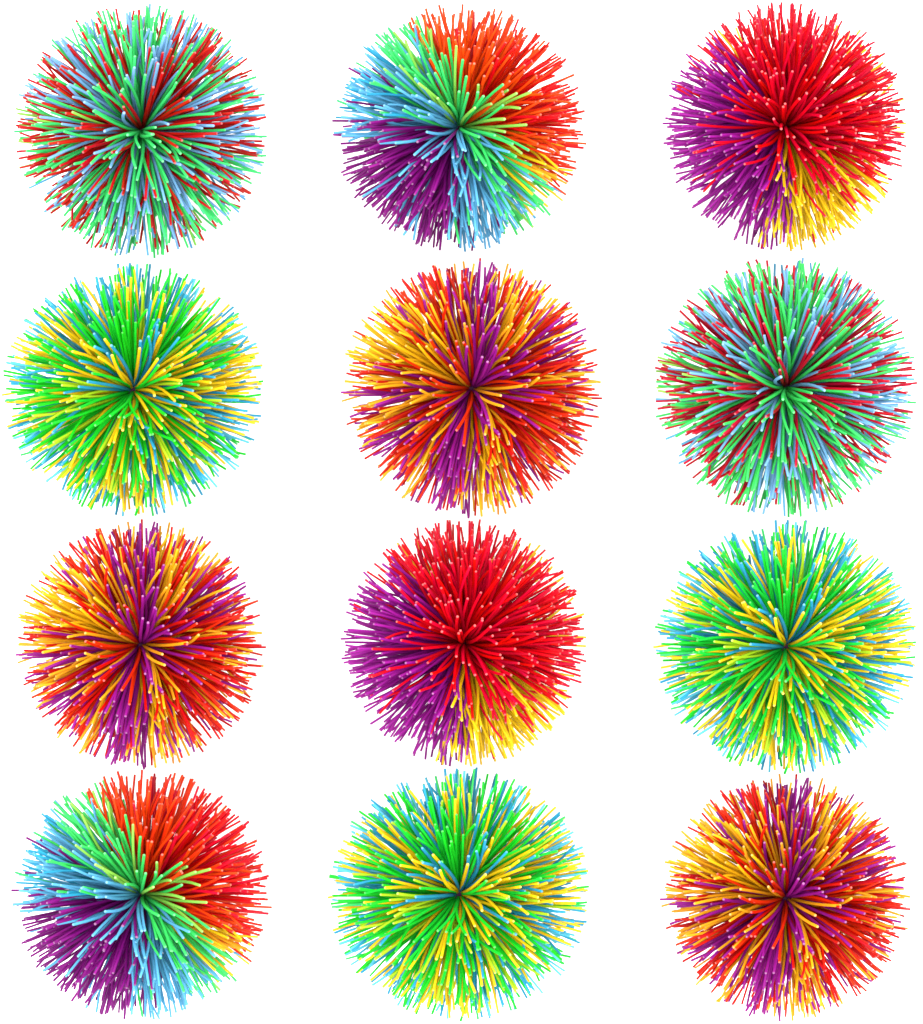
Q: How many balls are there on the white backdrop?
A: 12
